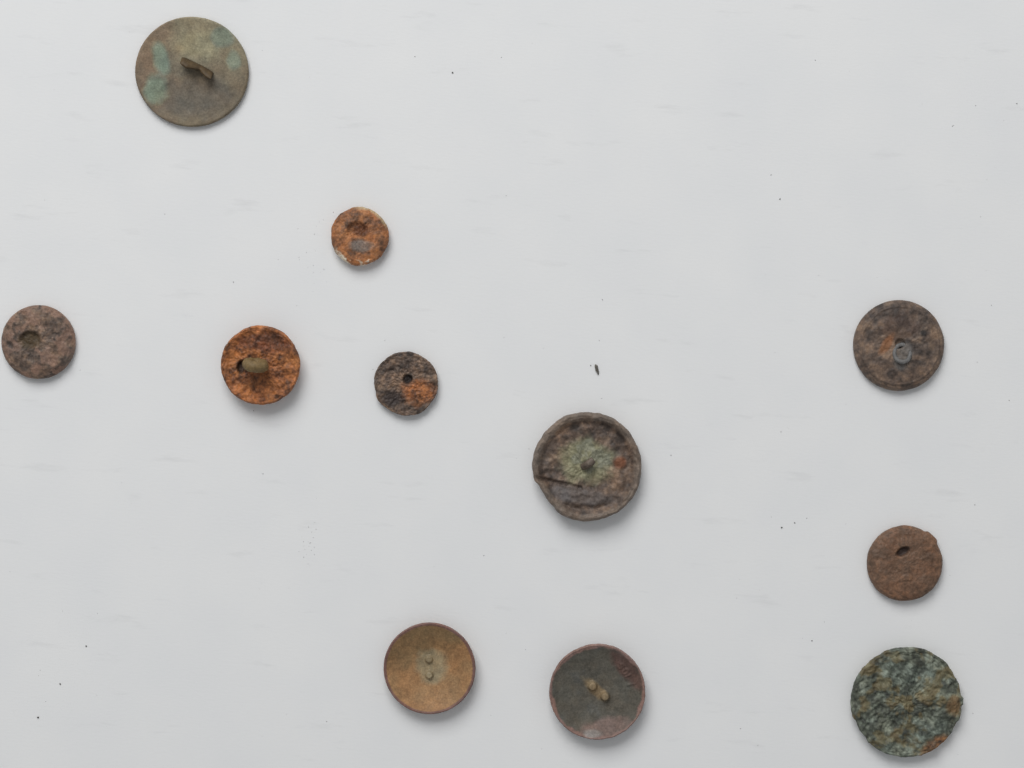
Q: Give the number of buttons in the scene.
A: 11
